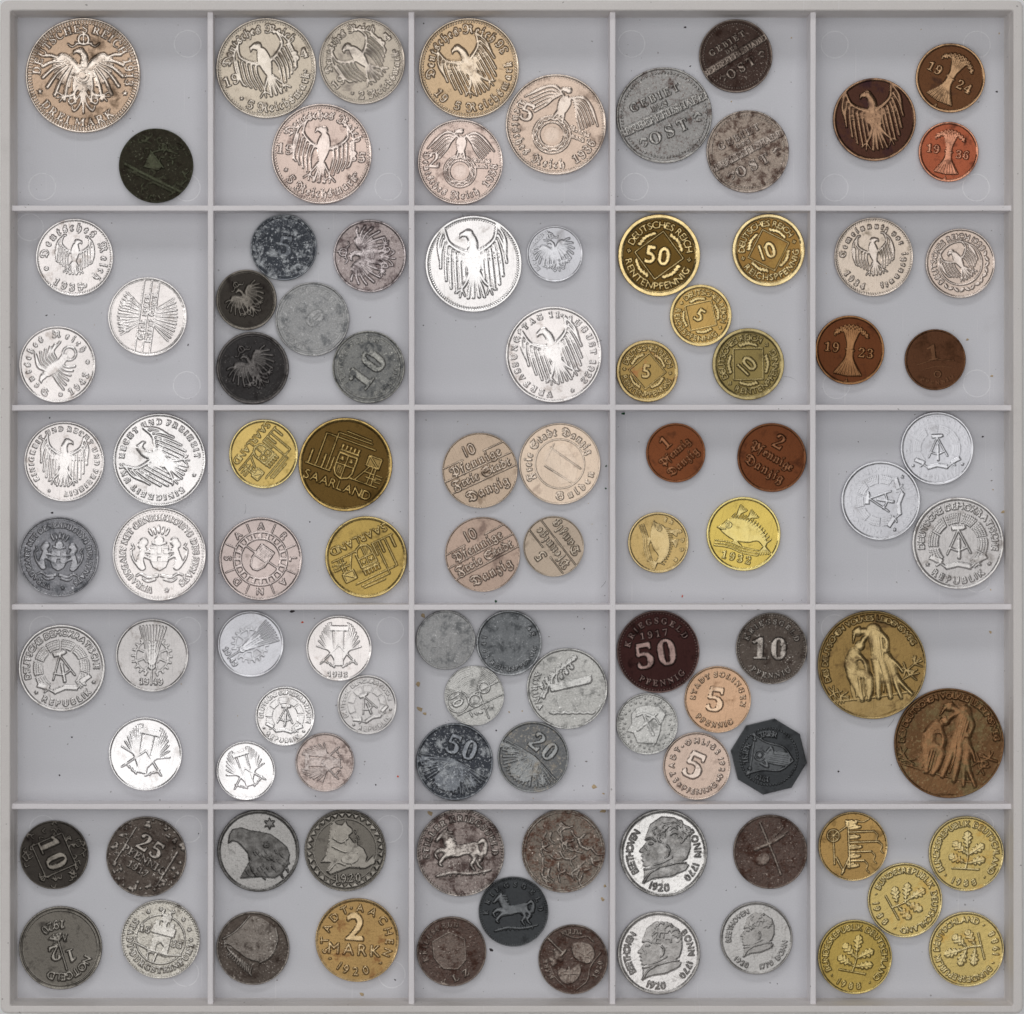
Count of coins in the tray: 99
